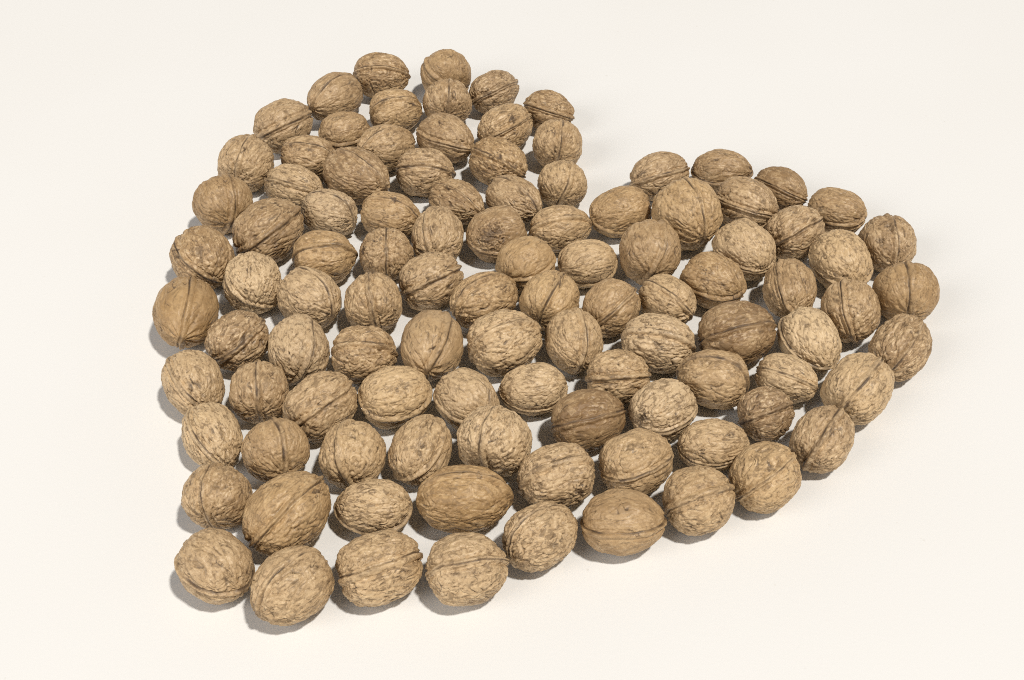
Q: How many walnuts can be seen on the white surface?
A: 103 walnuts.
